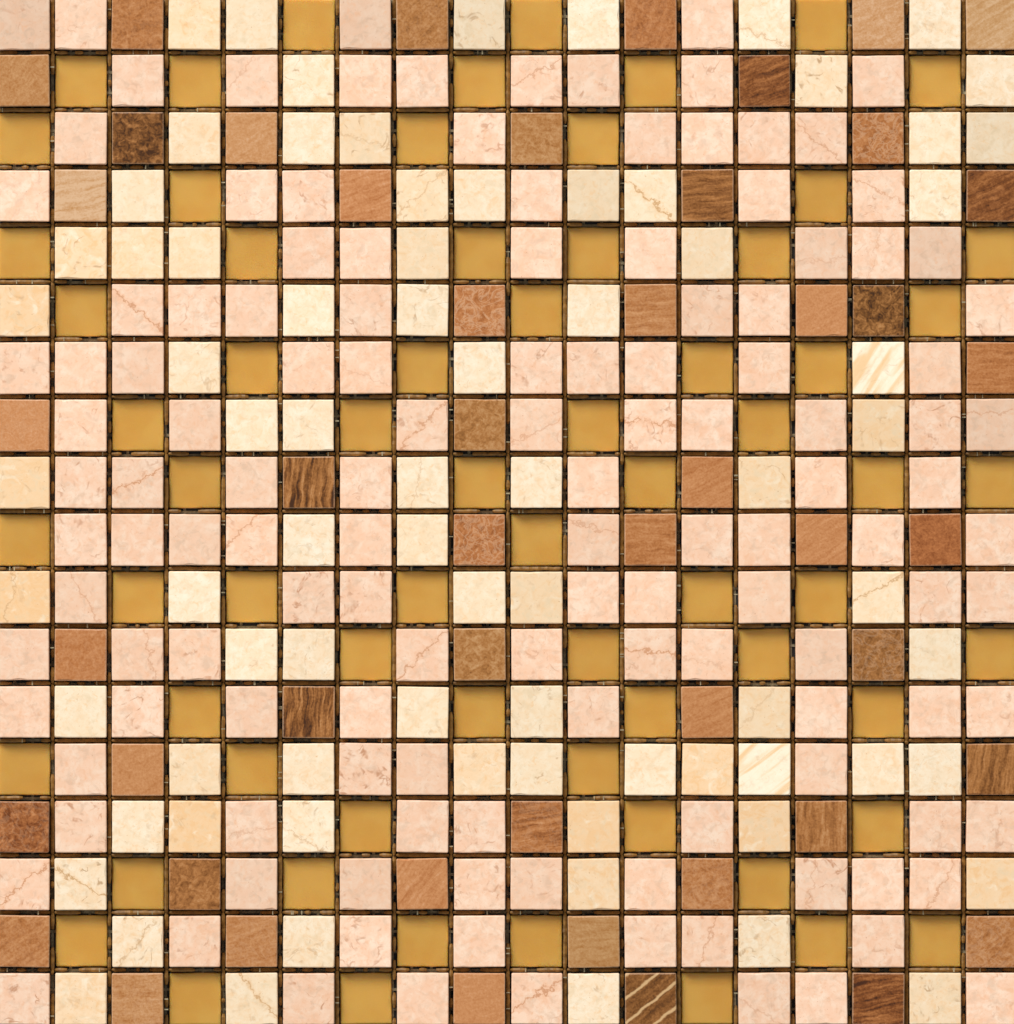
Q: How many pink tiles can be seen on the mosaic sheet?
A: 131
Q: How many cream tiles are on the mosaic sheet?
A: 77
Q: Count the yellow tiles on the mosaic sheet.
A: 67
